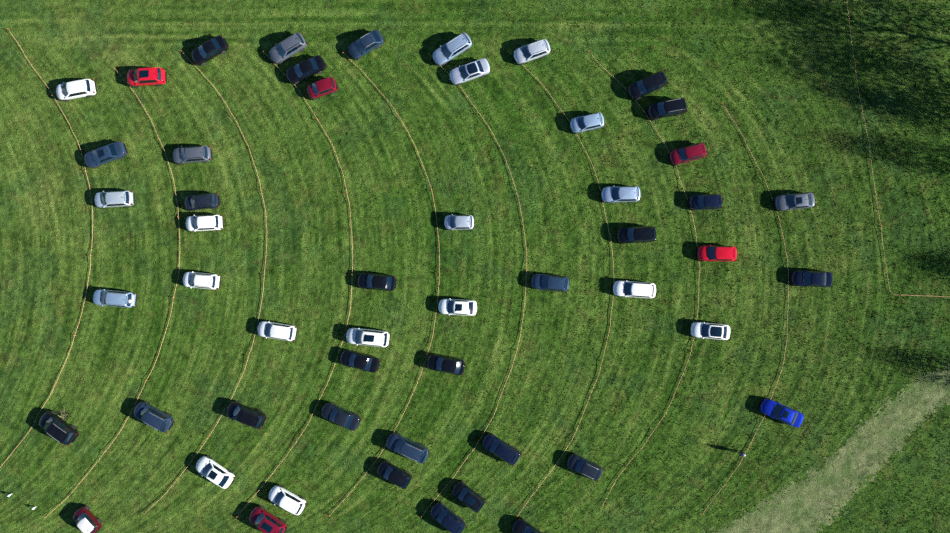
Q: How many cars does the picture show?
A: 53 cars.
